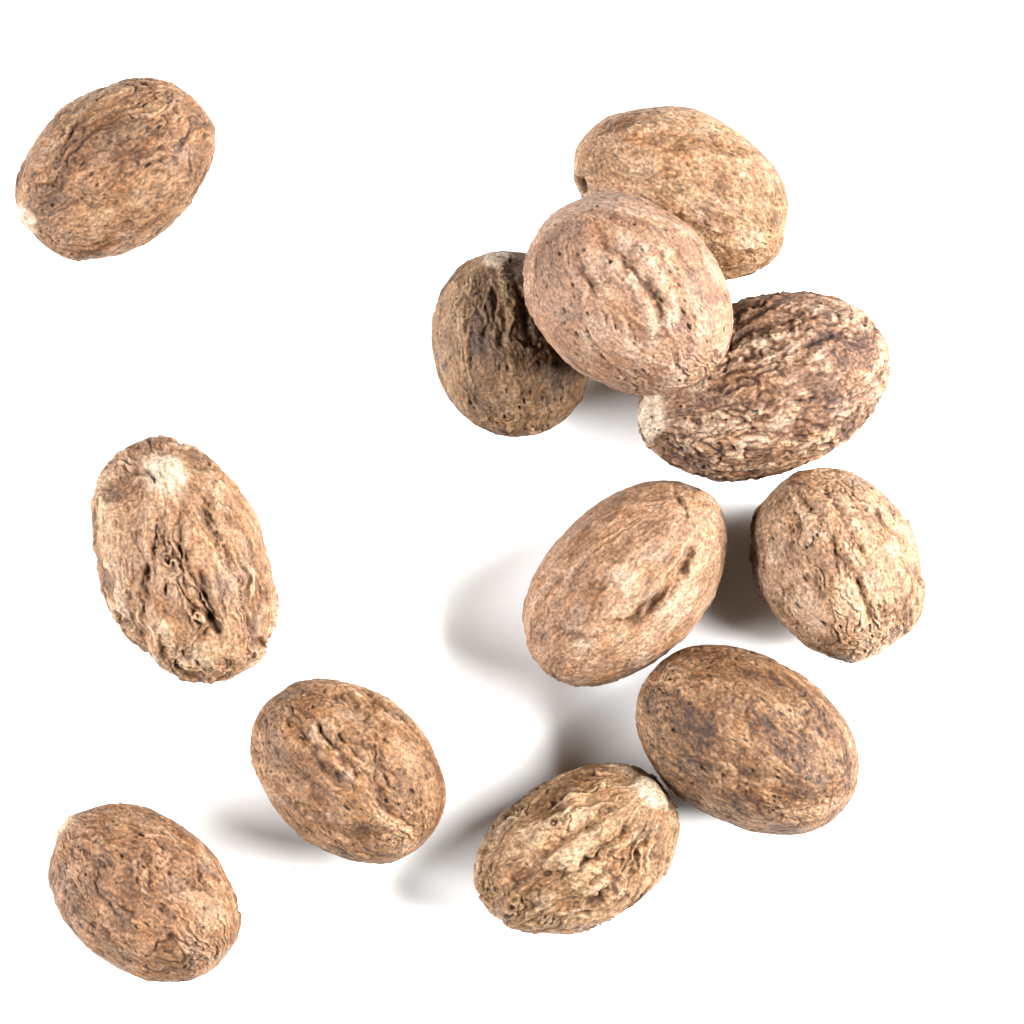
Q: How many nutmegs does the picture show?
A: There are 12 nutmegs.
